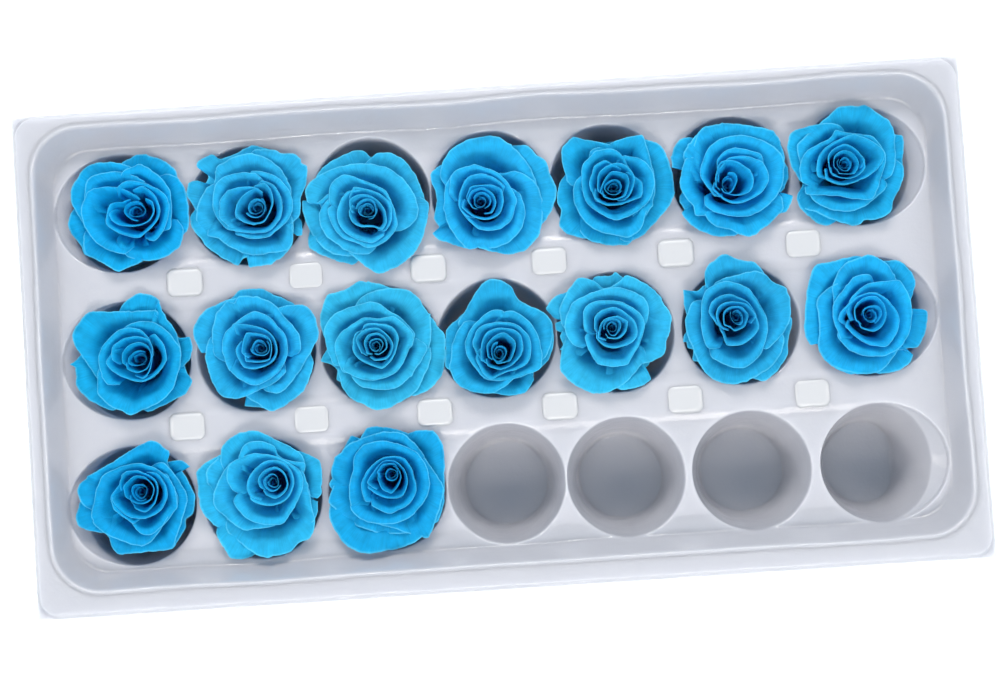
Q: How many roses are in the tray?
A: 17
